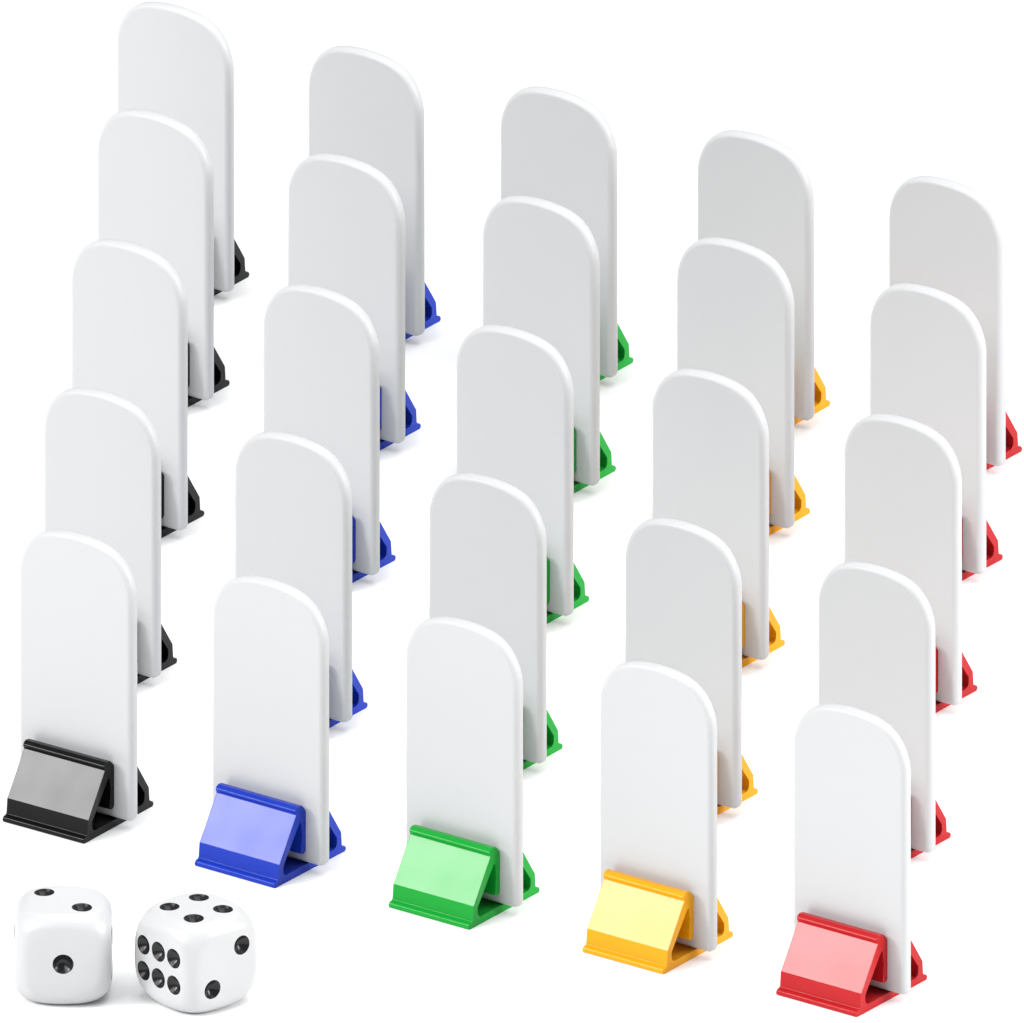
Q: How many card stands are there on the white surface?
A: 25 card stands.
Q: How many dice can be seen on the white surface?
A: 2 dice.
